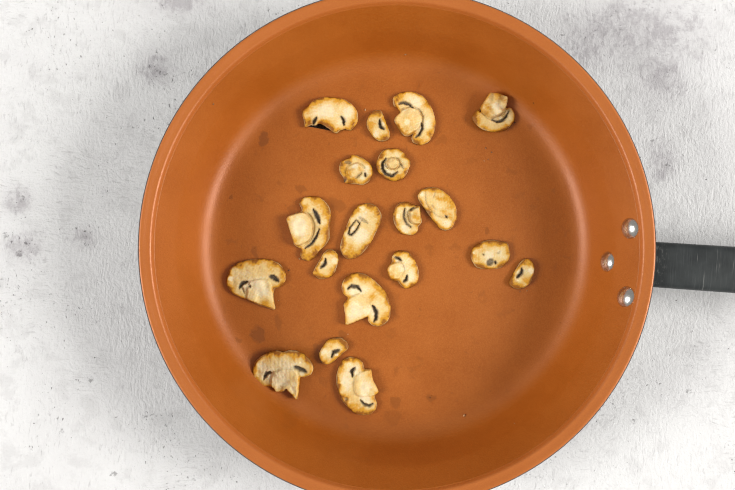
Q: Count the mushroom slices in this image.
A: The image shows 19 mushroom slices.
